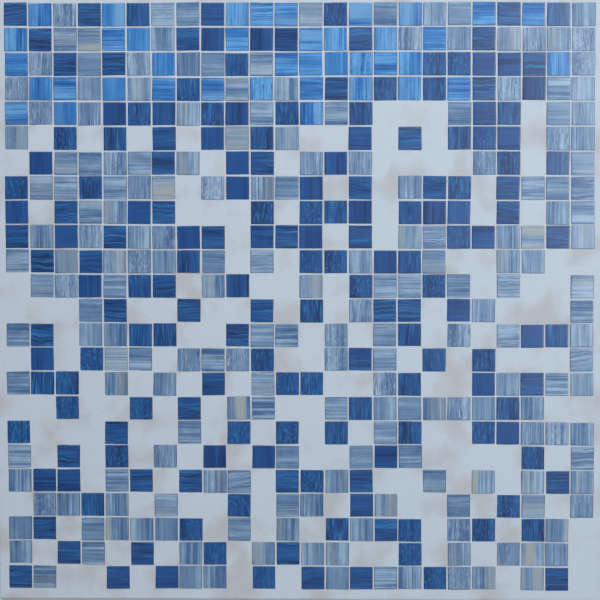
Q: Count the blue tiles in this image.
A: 39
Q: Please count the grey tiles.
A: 198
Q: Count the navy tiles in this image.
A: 178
